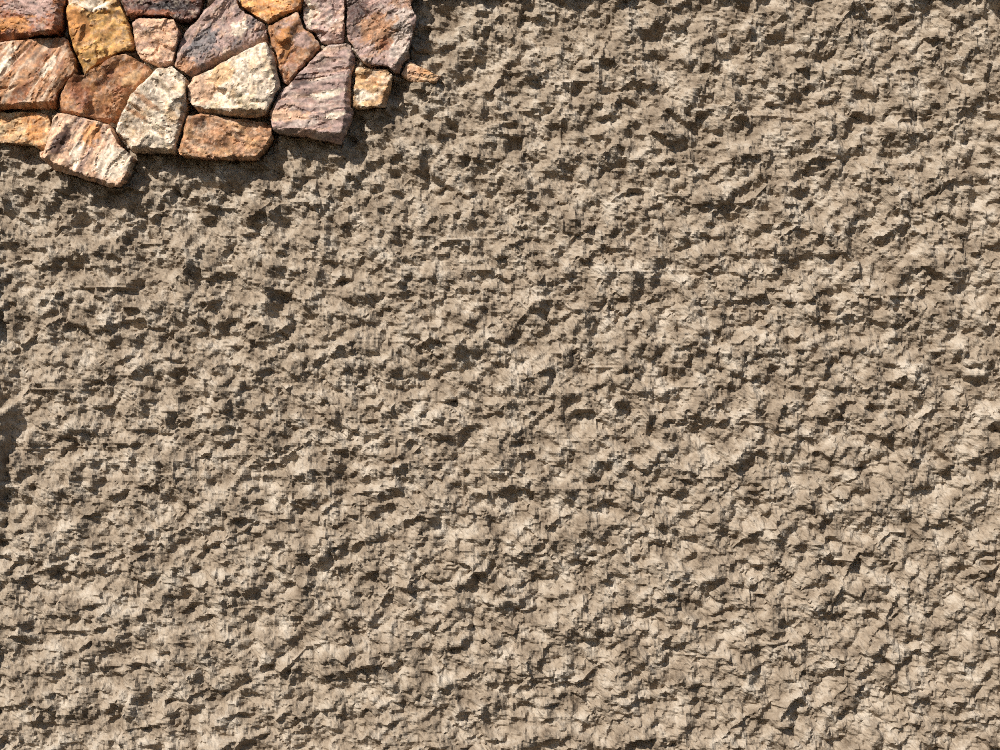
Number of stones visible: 19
